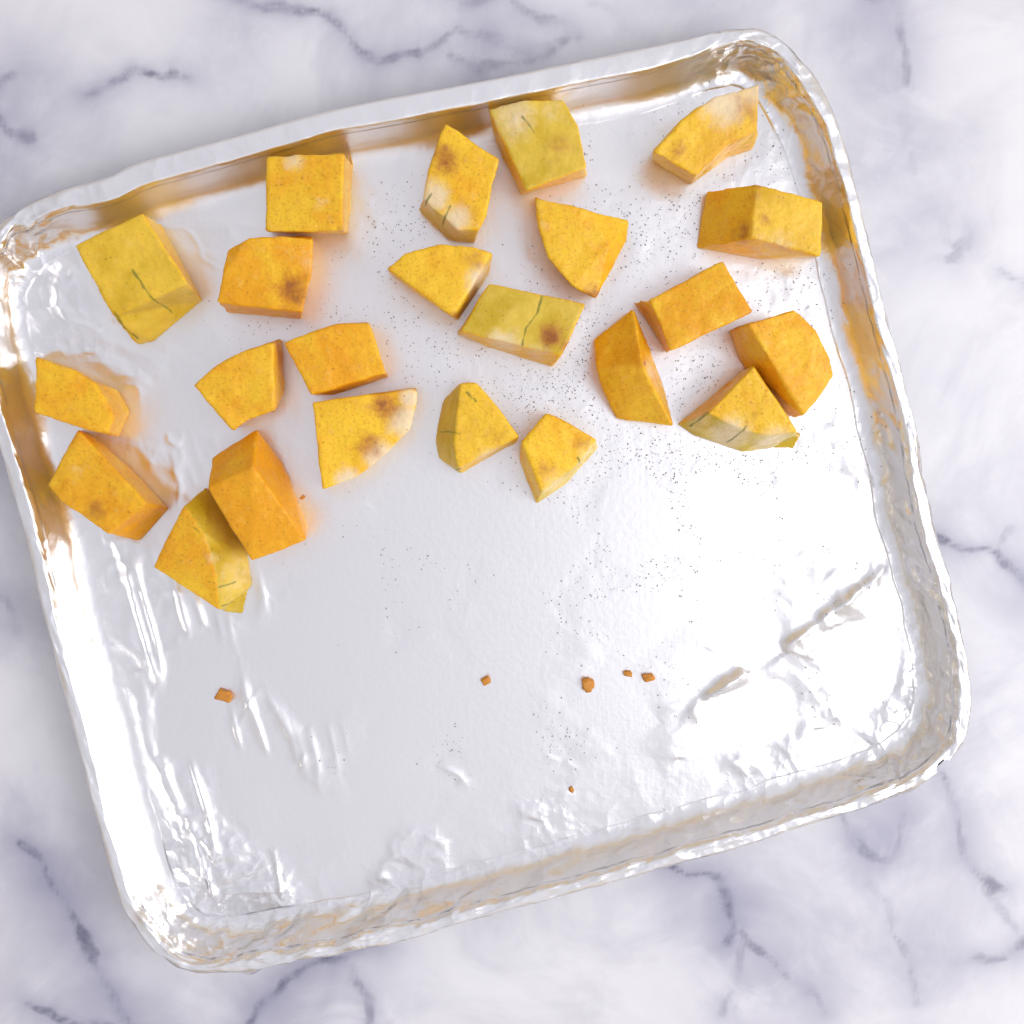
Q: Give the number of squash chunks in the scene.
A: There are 23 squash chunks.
